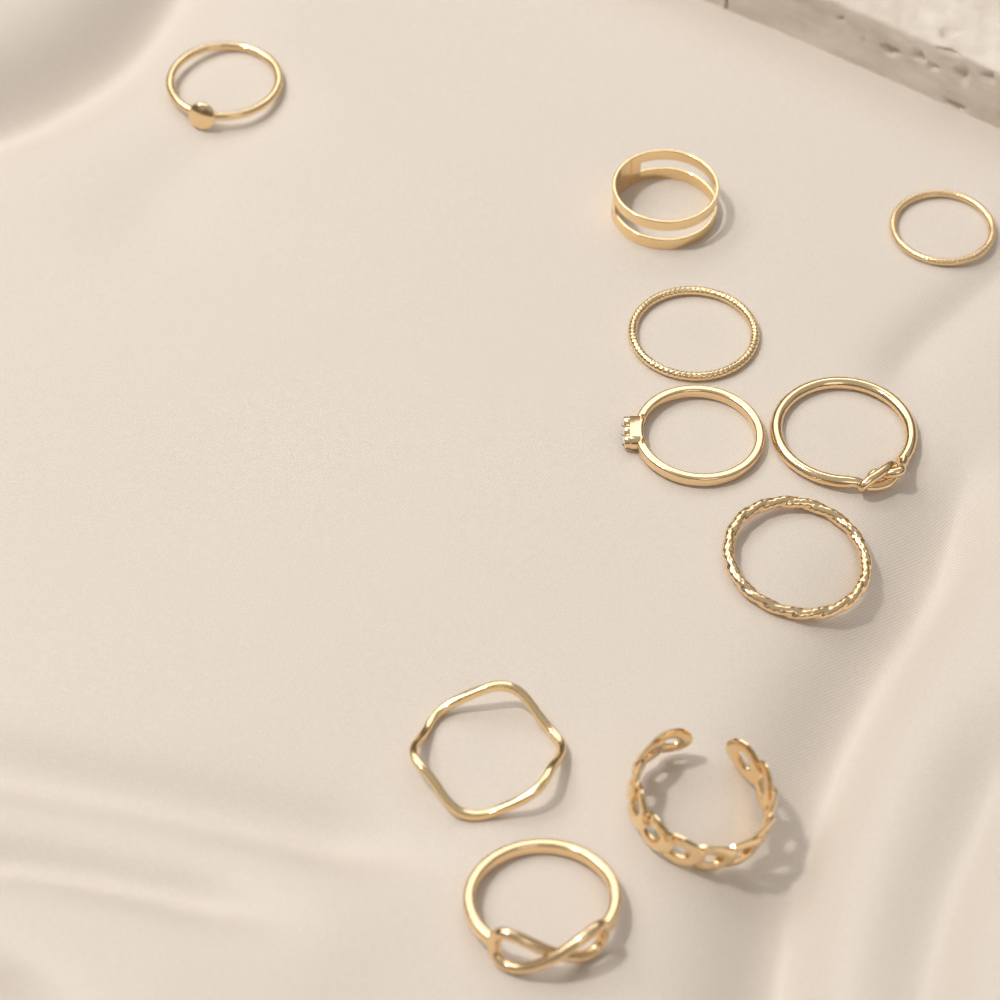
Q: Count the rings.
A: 10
